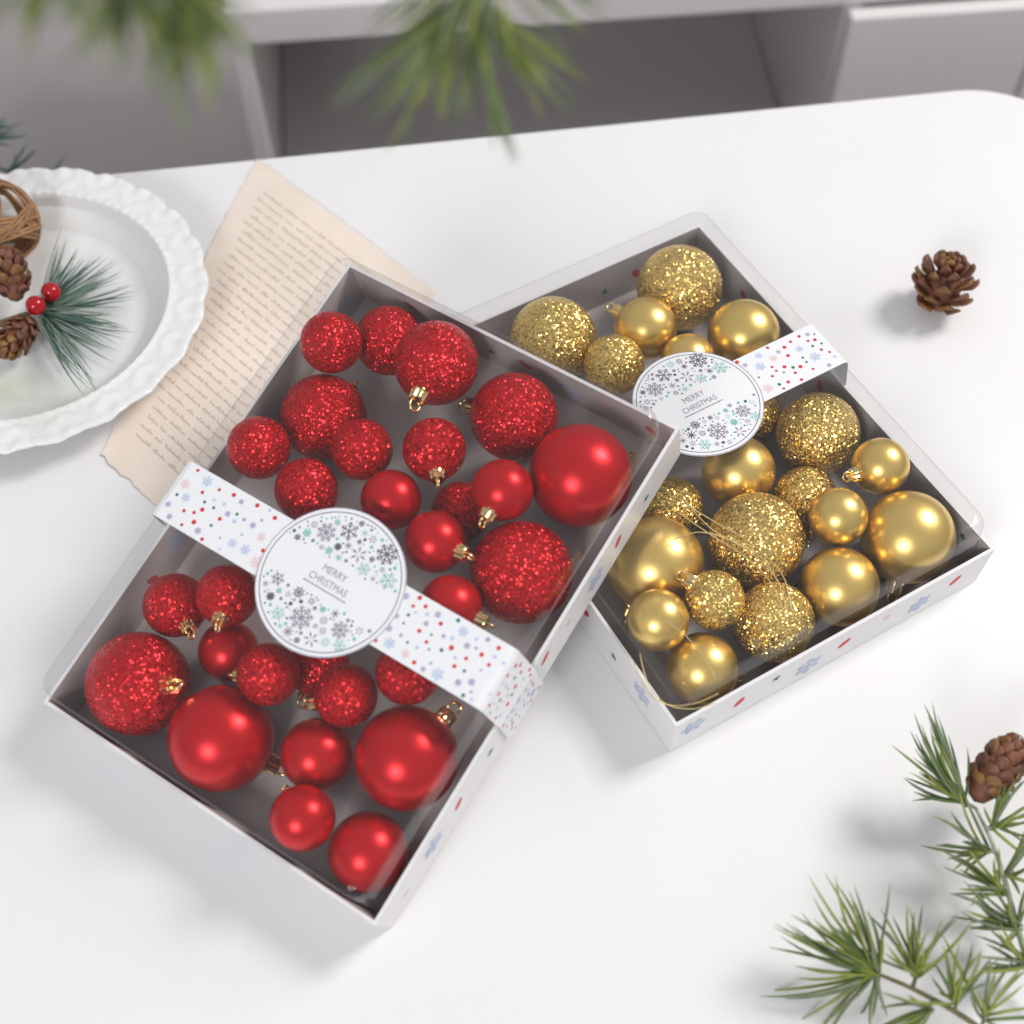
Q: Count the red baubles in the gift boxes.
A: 29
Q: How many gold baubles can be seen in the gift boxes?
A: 21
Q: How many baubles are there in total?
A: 50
